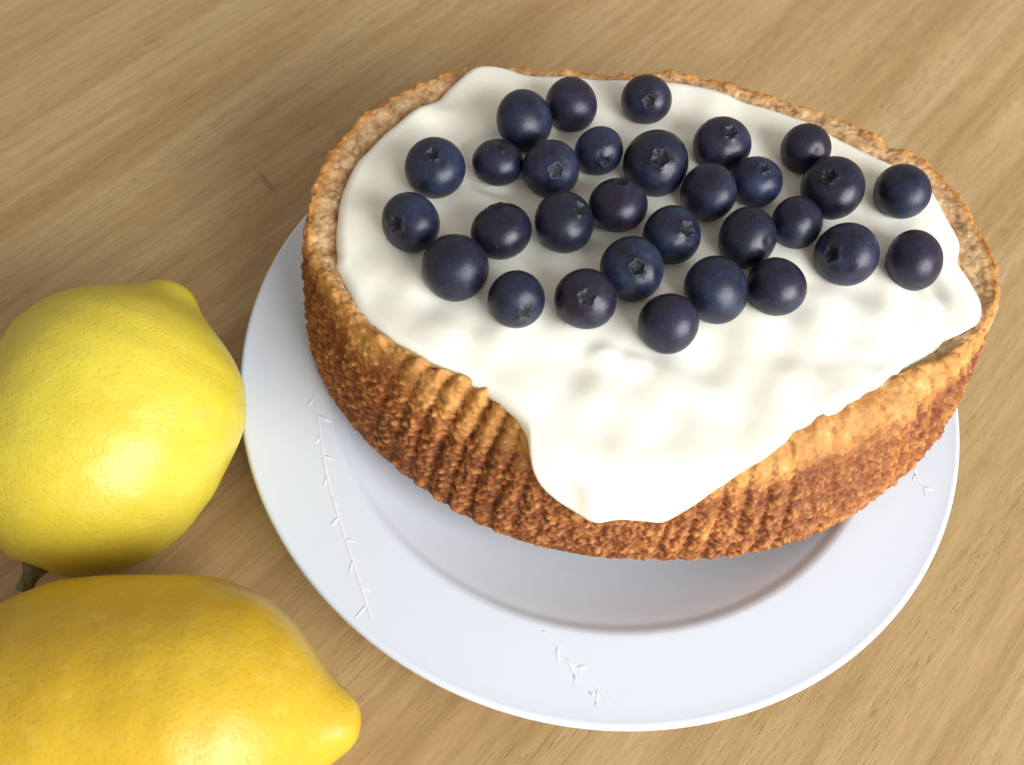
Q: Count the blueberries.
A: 30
